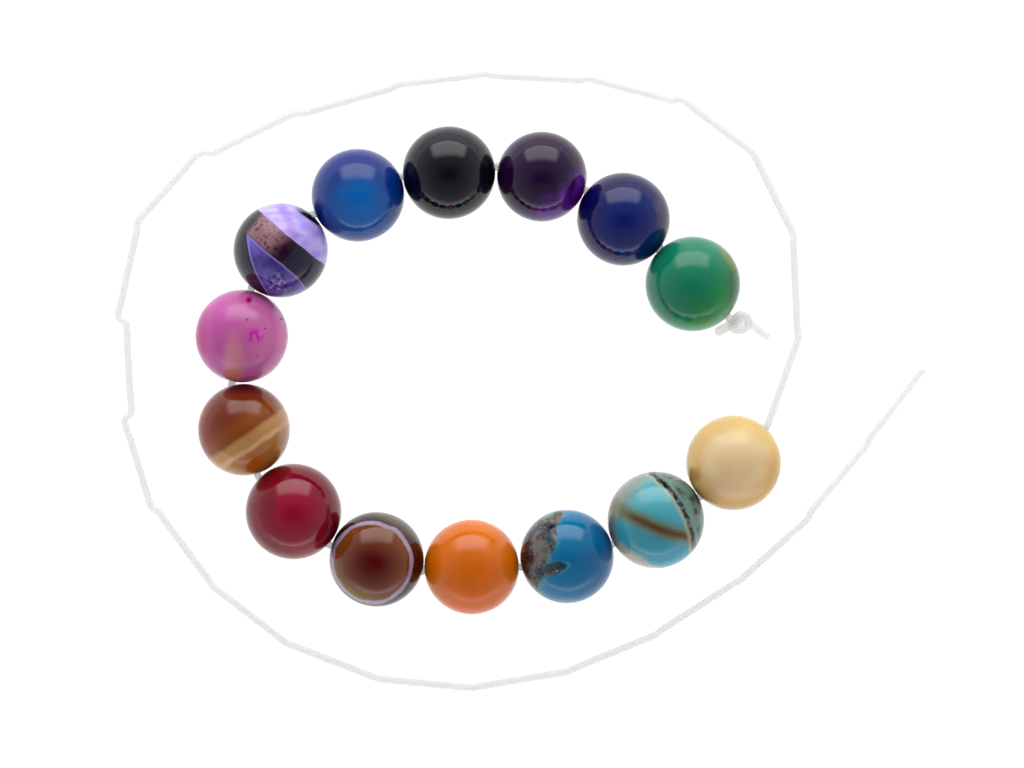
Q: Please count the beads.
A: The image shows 14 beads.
